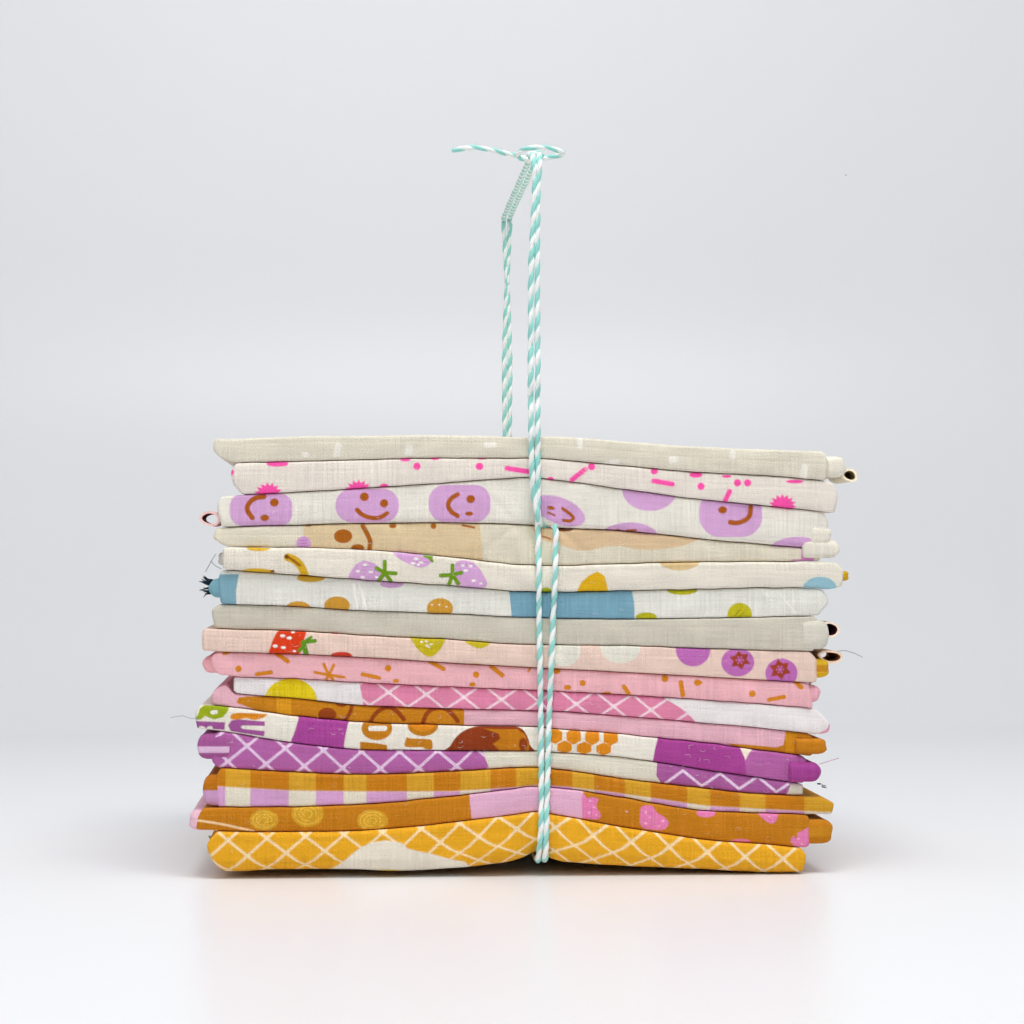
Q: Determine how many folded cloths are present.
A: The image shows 16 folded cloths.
